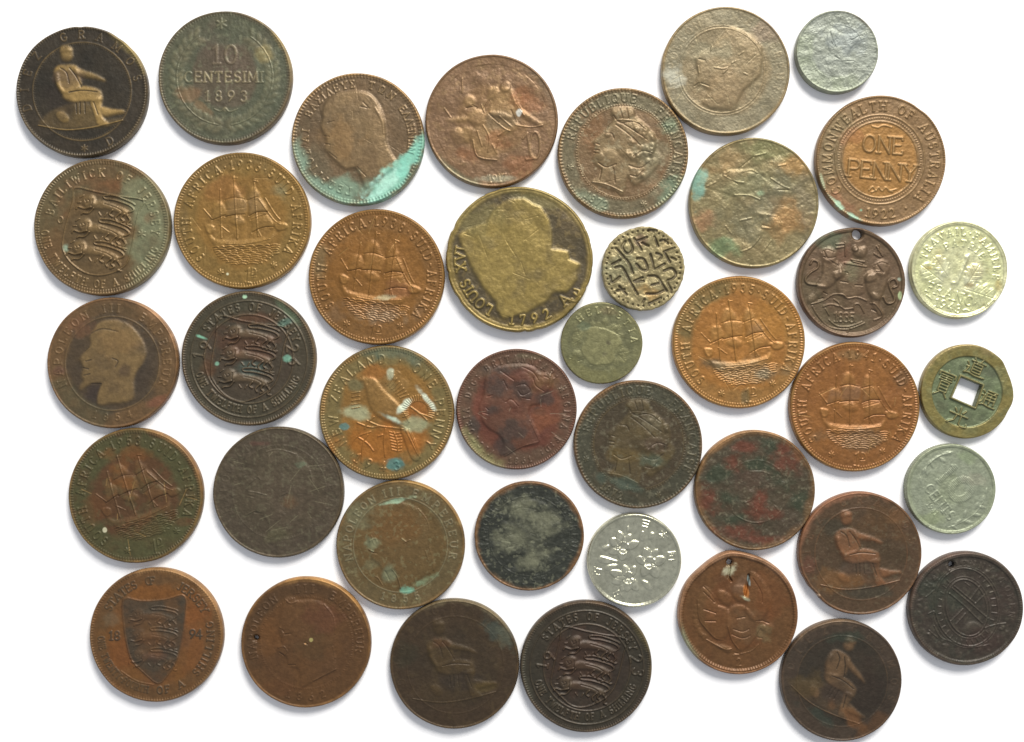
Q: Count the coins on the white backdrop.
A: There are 40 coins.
